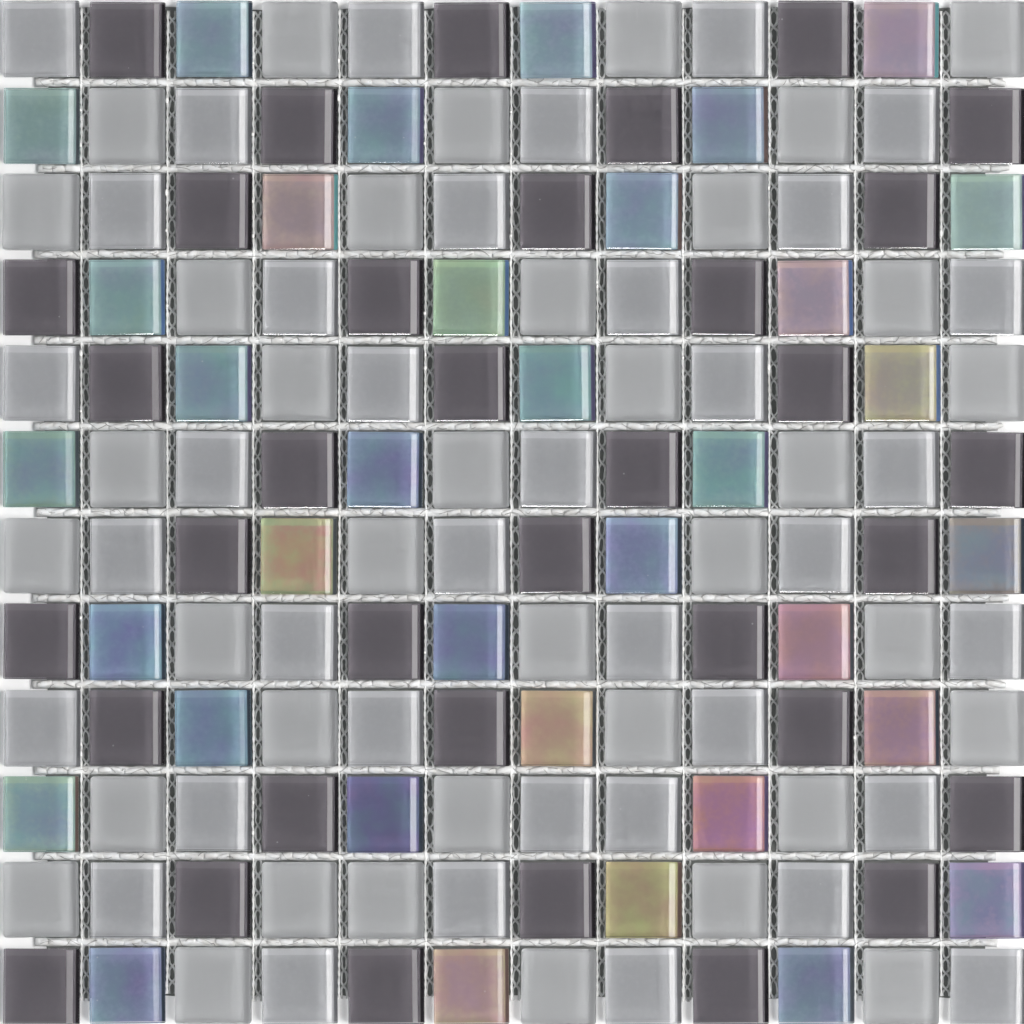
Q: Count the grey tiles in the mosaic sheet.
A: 74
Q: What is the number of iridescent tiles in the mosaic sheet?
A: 35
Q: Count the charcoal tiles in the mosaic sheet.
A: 35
